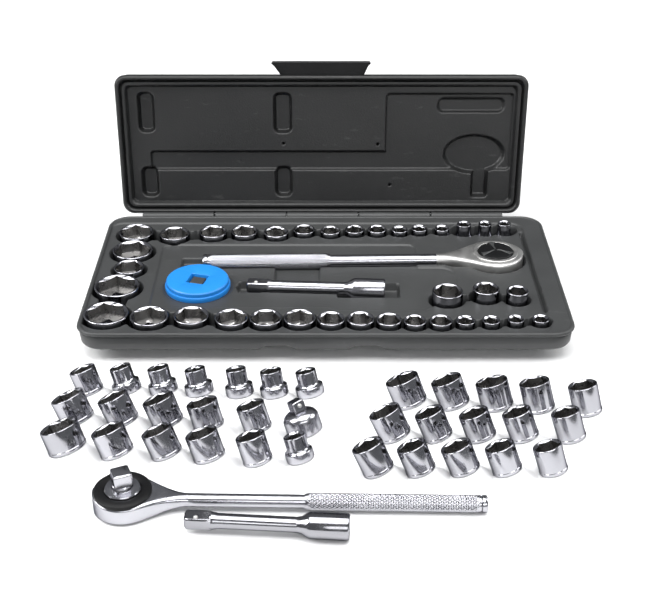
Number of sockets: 69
